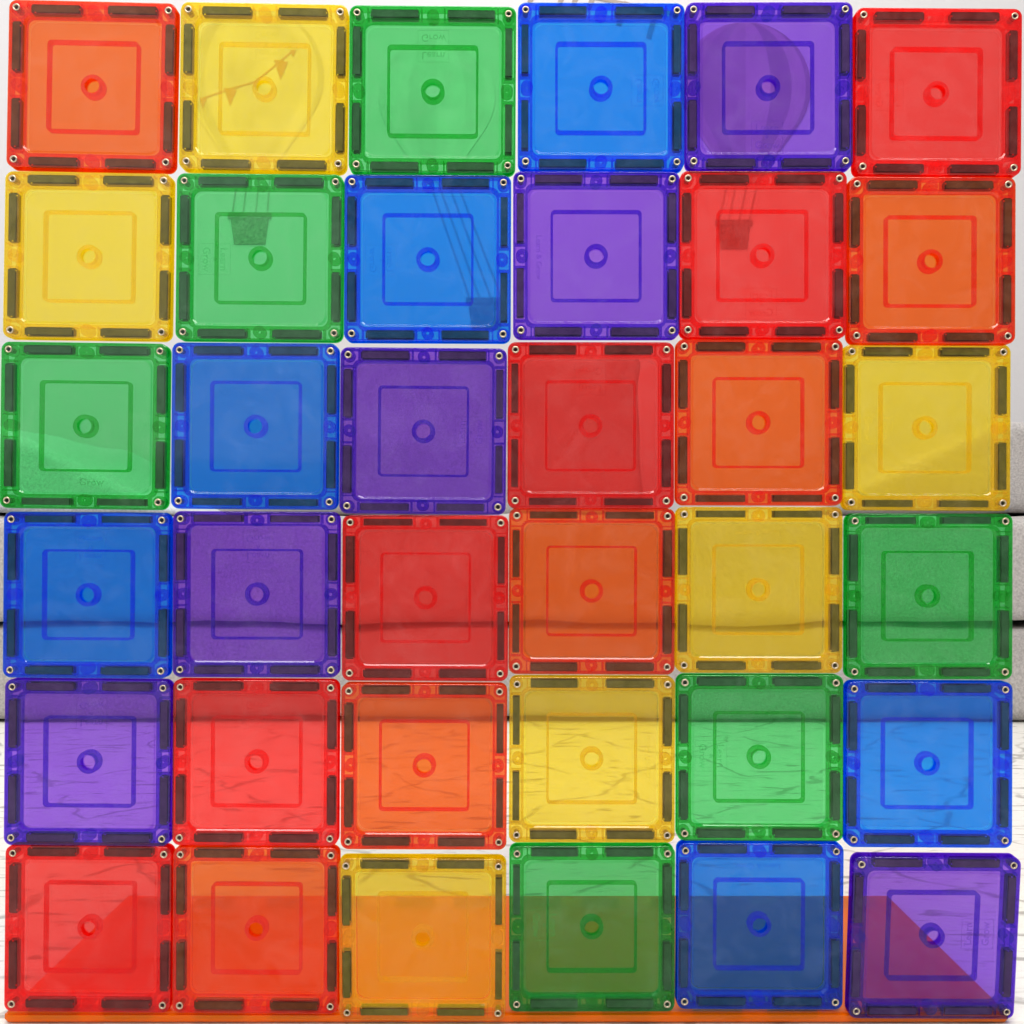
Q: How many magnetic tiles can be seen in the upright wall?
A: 36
